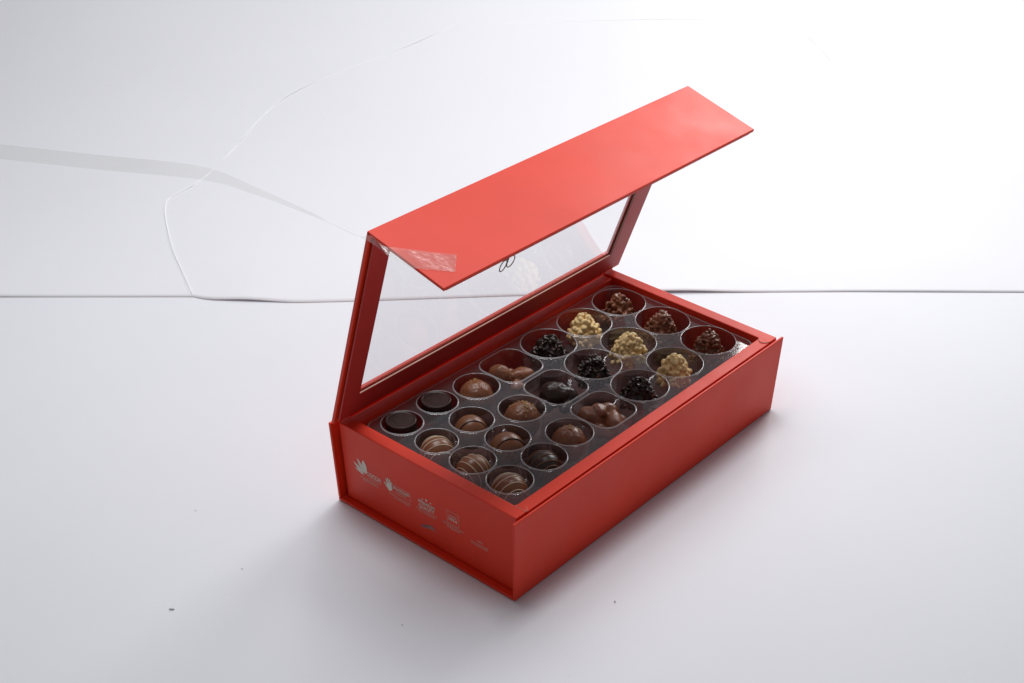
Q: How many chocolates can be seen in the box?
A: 23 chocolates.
